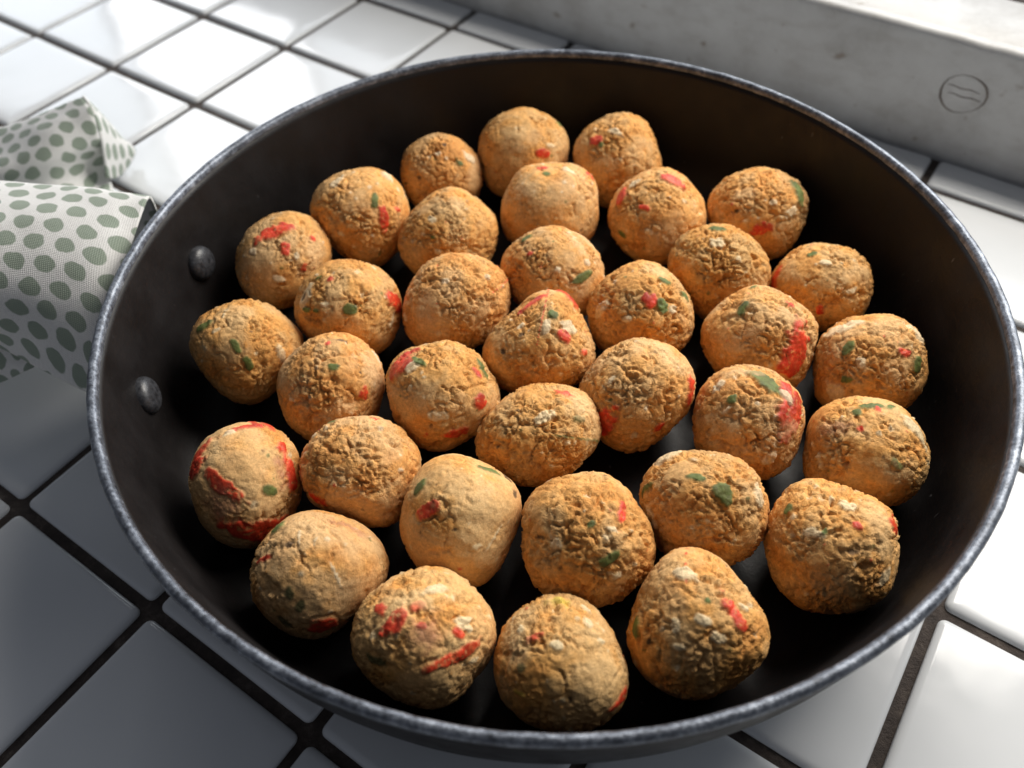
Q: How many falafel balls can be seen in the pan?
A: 35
